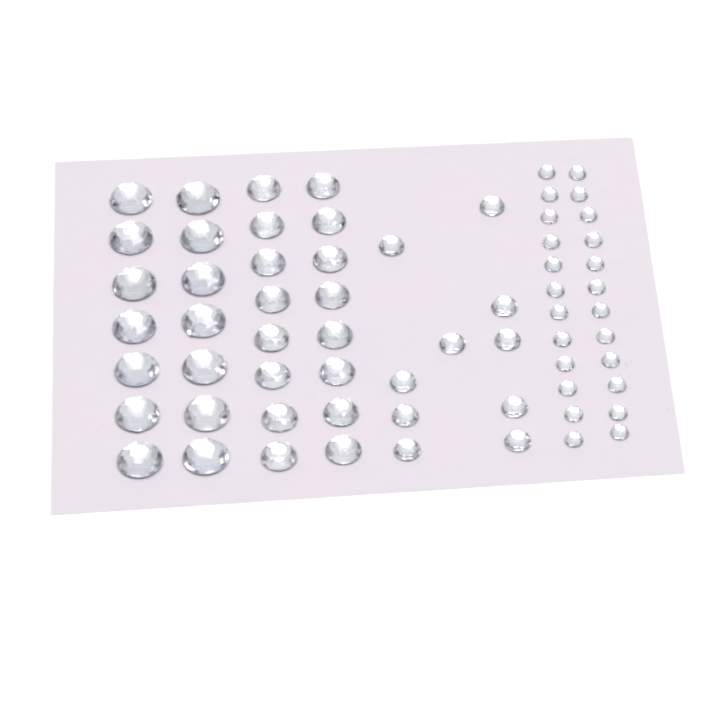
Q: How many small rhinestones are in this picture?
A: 10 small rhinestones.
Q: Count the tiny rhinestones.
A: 24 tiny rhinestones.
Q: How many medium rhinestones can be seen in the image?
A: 16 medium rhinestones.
